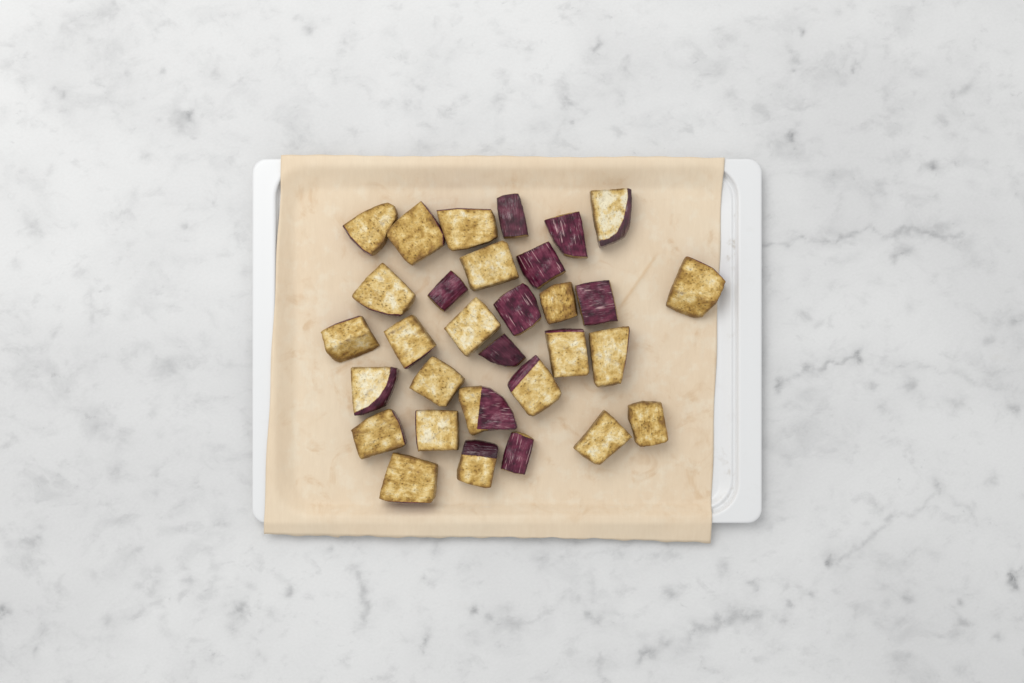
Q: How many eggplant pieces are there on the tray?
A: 31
